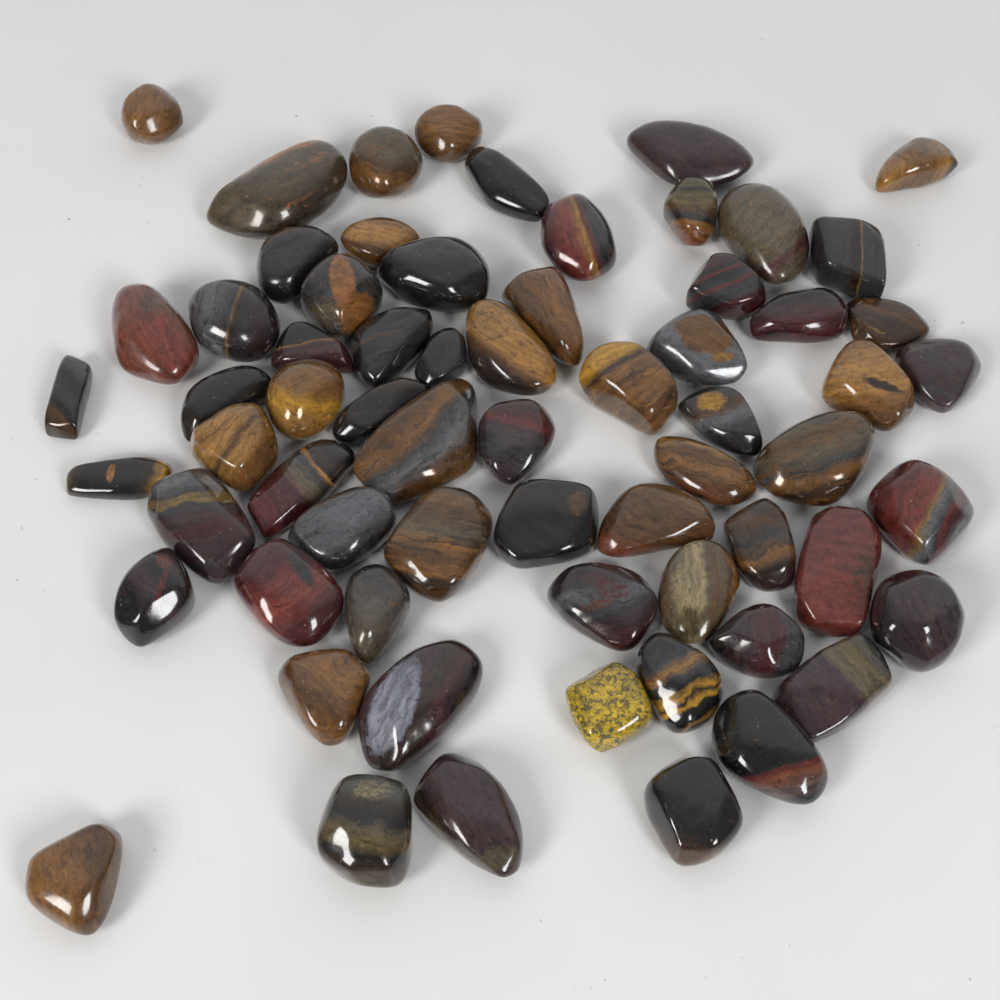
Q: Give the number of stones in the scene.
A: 66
